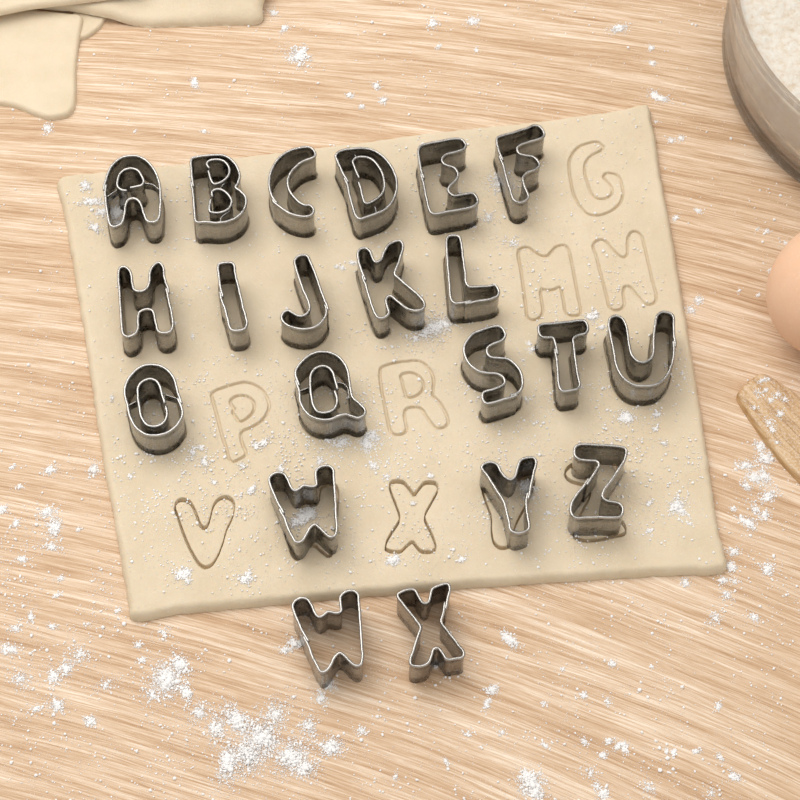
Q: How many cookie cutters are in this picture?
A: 21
